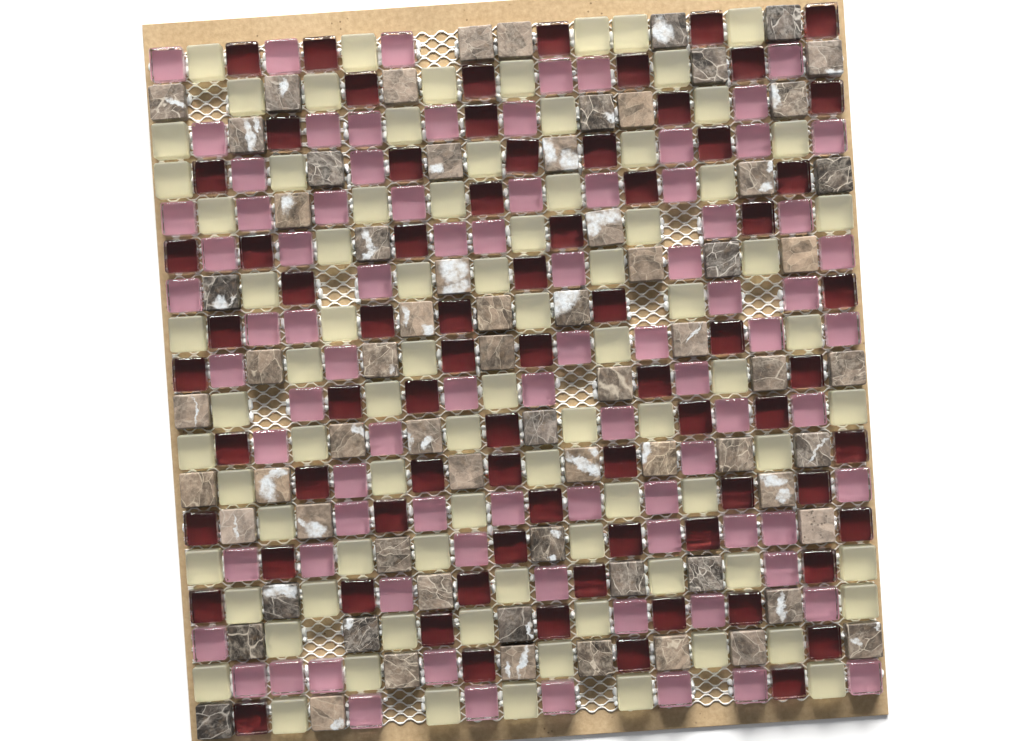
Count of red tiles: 74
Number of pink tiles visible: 85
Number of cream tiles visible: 84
